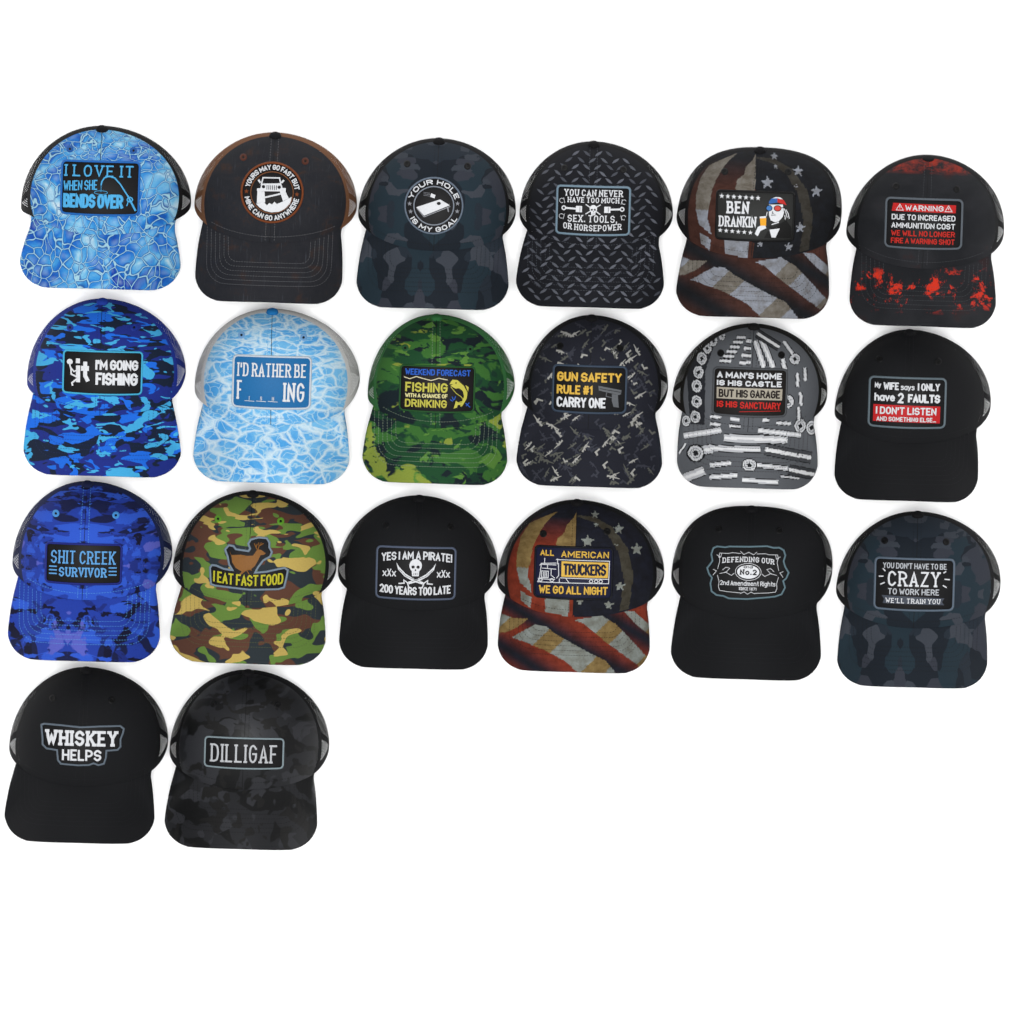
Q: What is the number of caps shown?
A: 20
